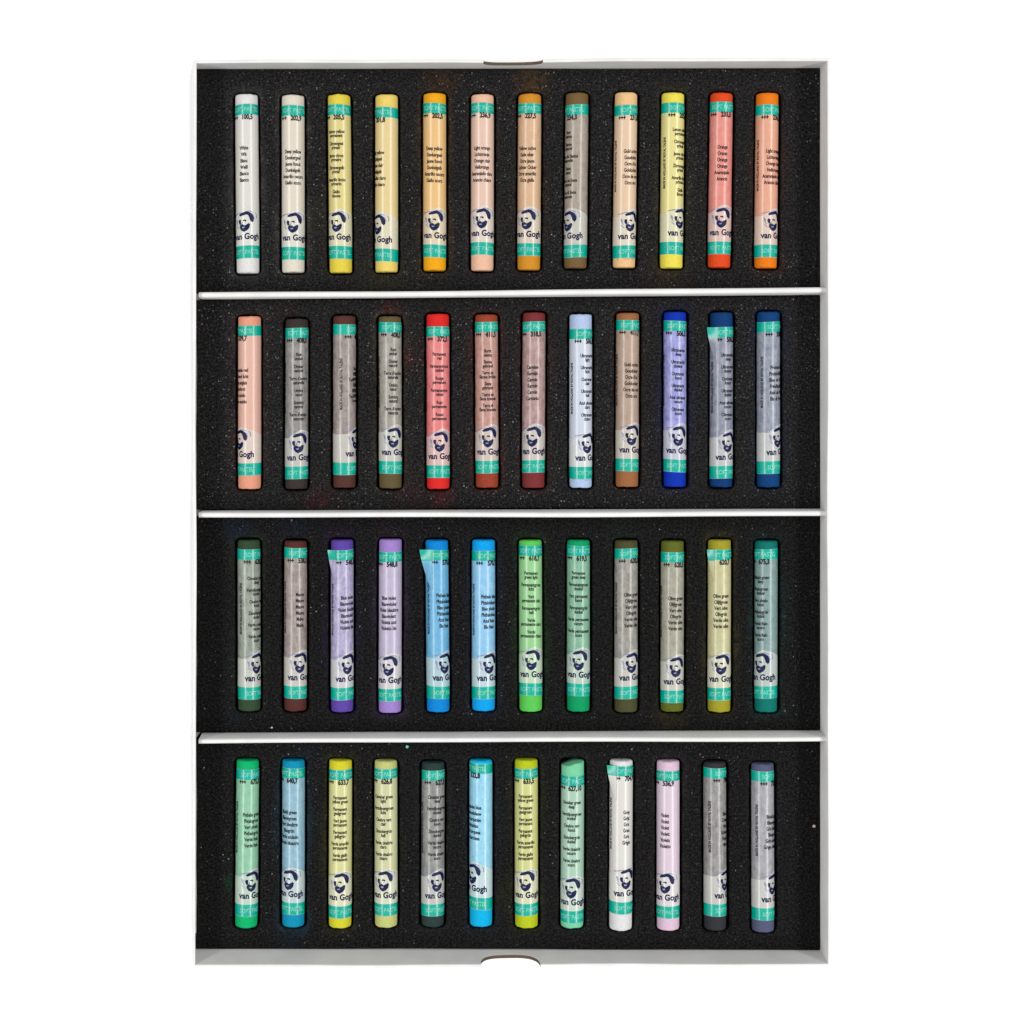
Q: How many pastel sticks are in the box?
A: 48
